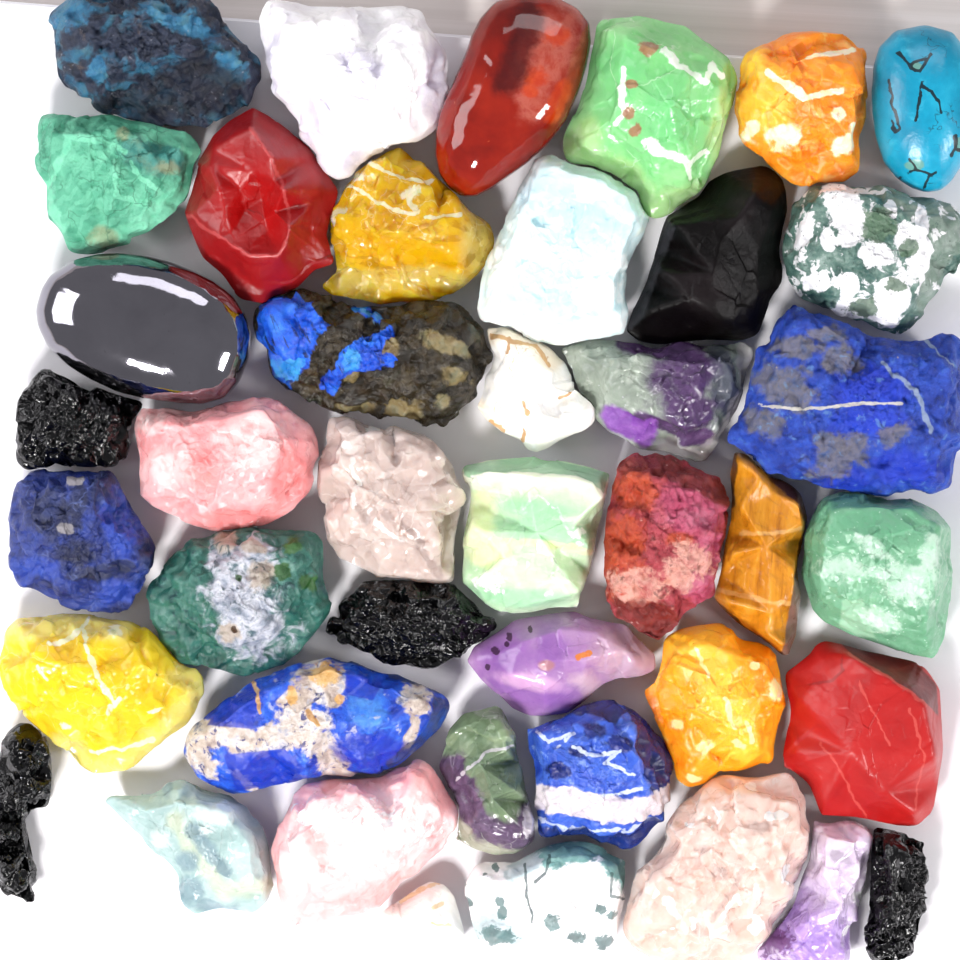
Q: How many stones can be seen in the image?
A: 42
